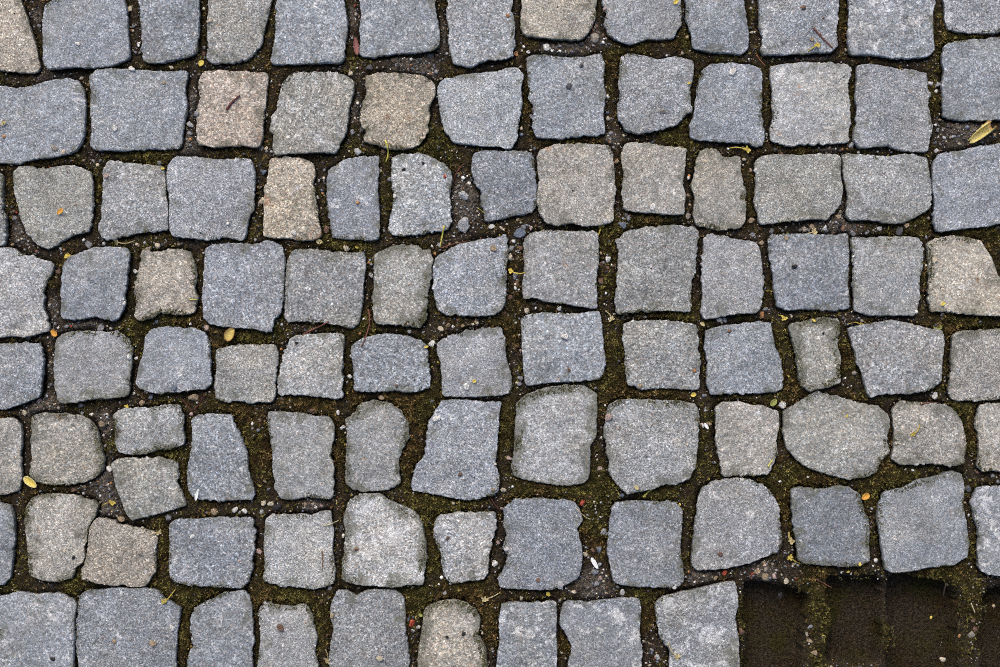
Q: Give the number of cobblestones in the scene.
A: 101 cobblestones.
